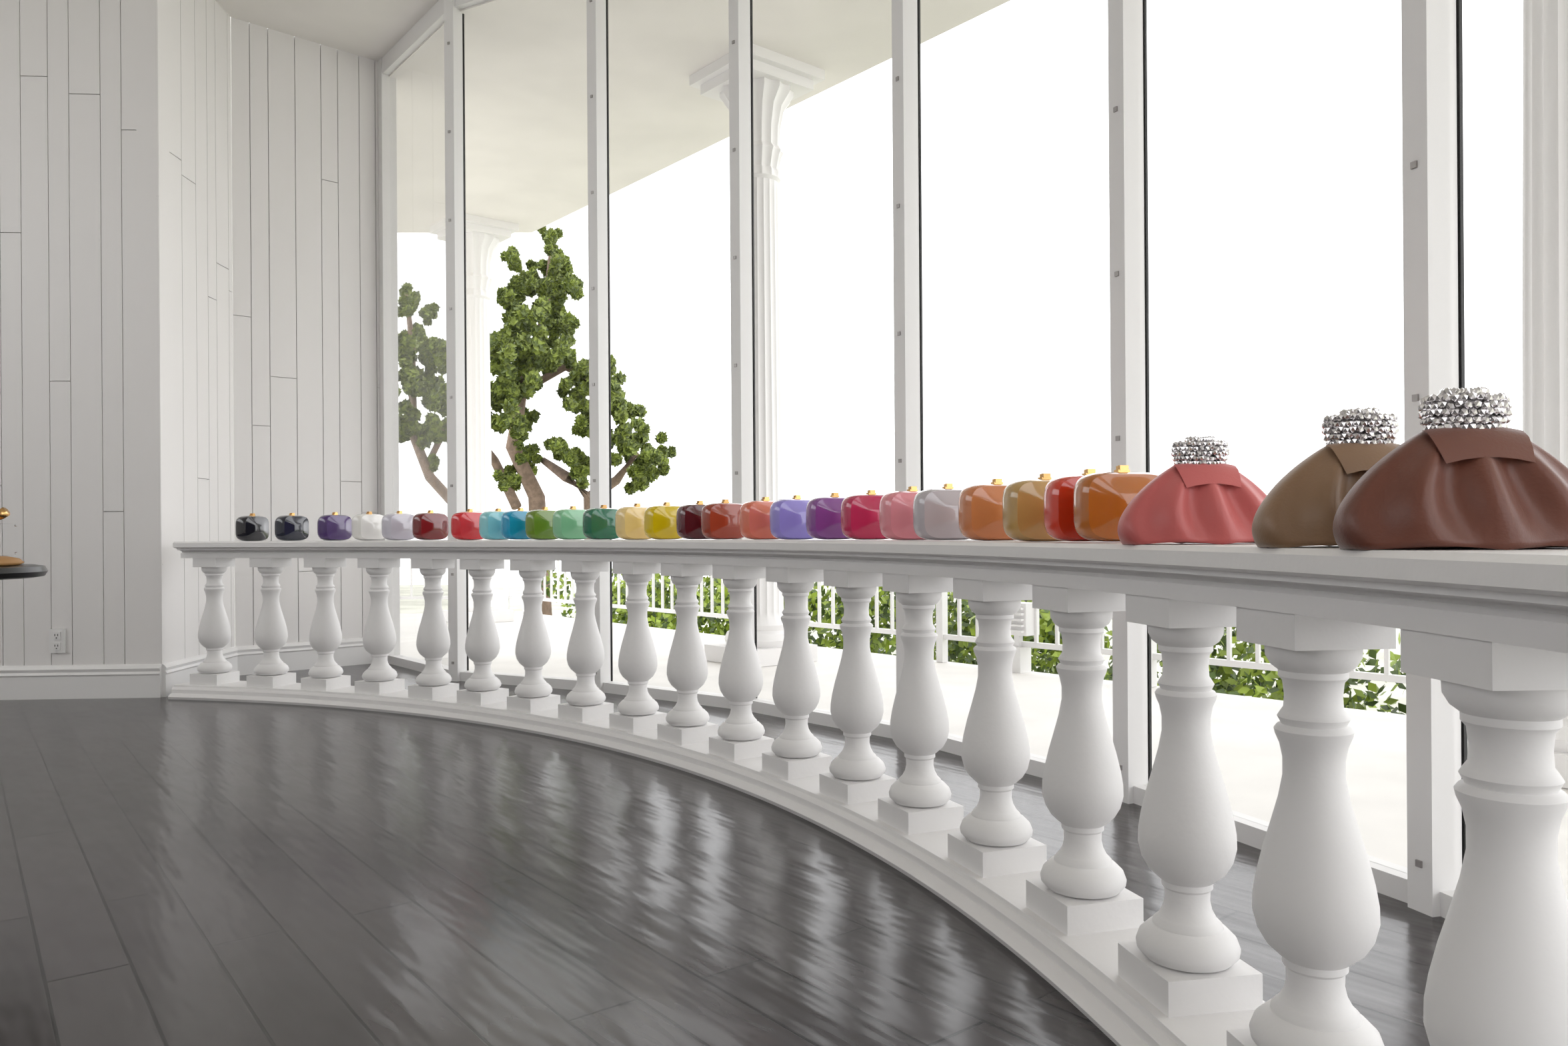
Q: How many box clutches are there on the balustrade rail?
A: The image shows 26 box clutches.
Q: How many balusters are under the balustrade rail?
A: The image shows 19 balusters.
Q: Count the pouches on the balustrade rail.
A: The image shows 3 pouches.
